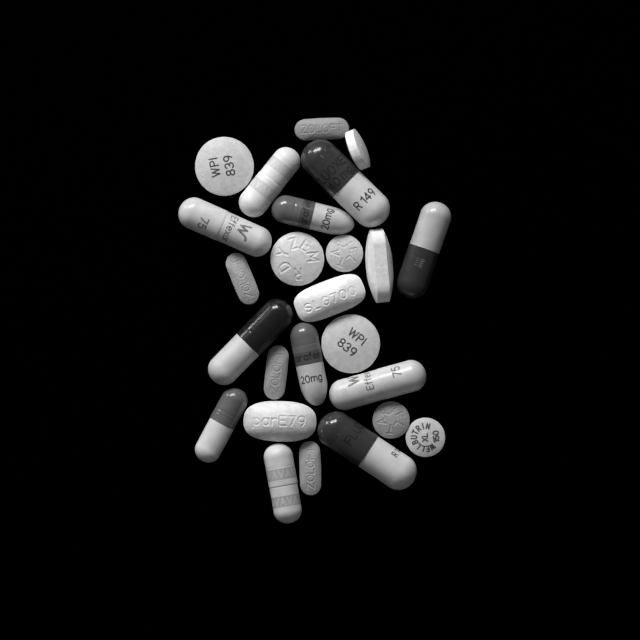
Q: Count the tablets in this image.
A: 14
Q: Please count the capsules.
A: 11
